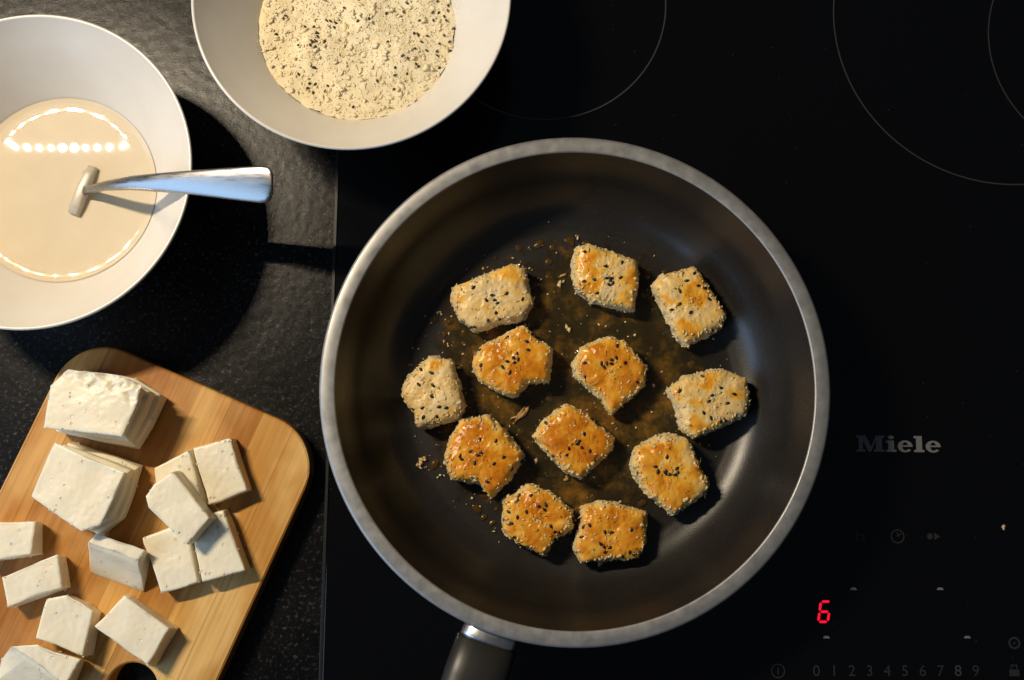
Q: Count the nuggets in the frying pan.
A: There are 12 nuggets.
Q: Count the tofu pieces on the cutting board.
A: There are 13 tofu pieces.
